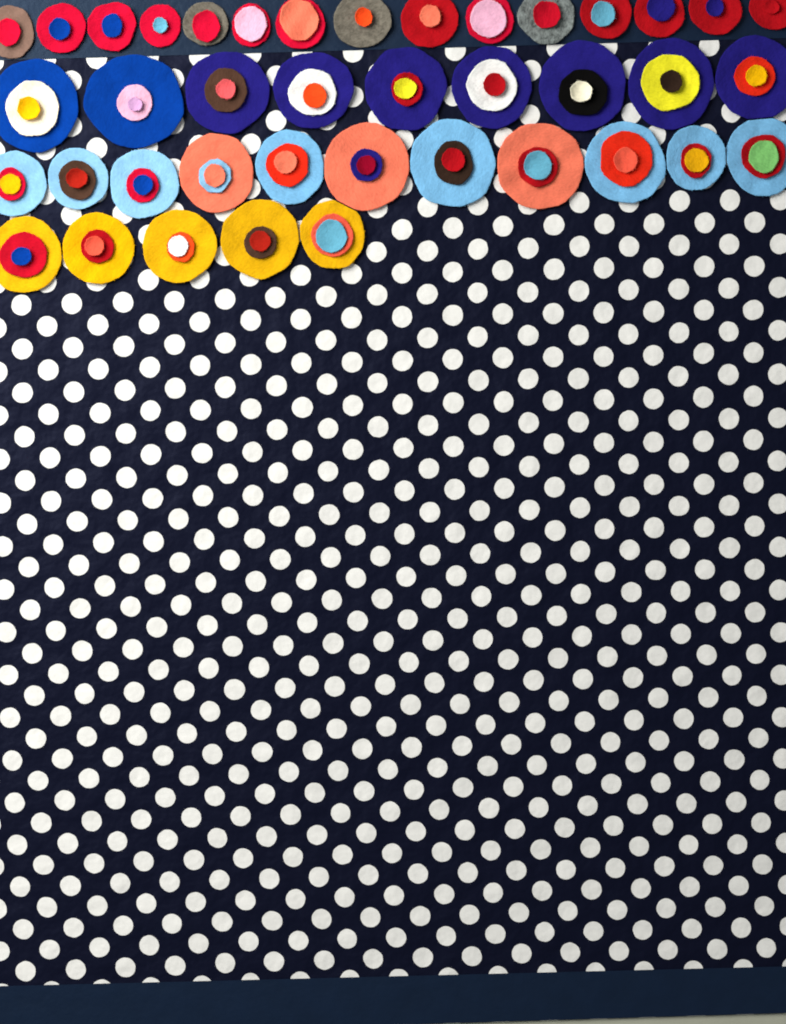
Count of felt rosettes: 40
